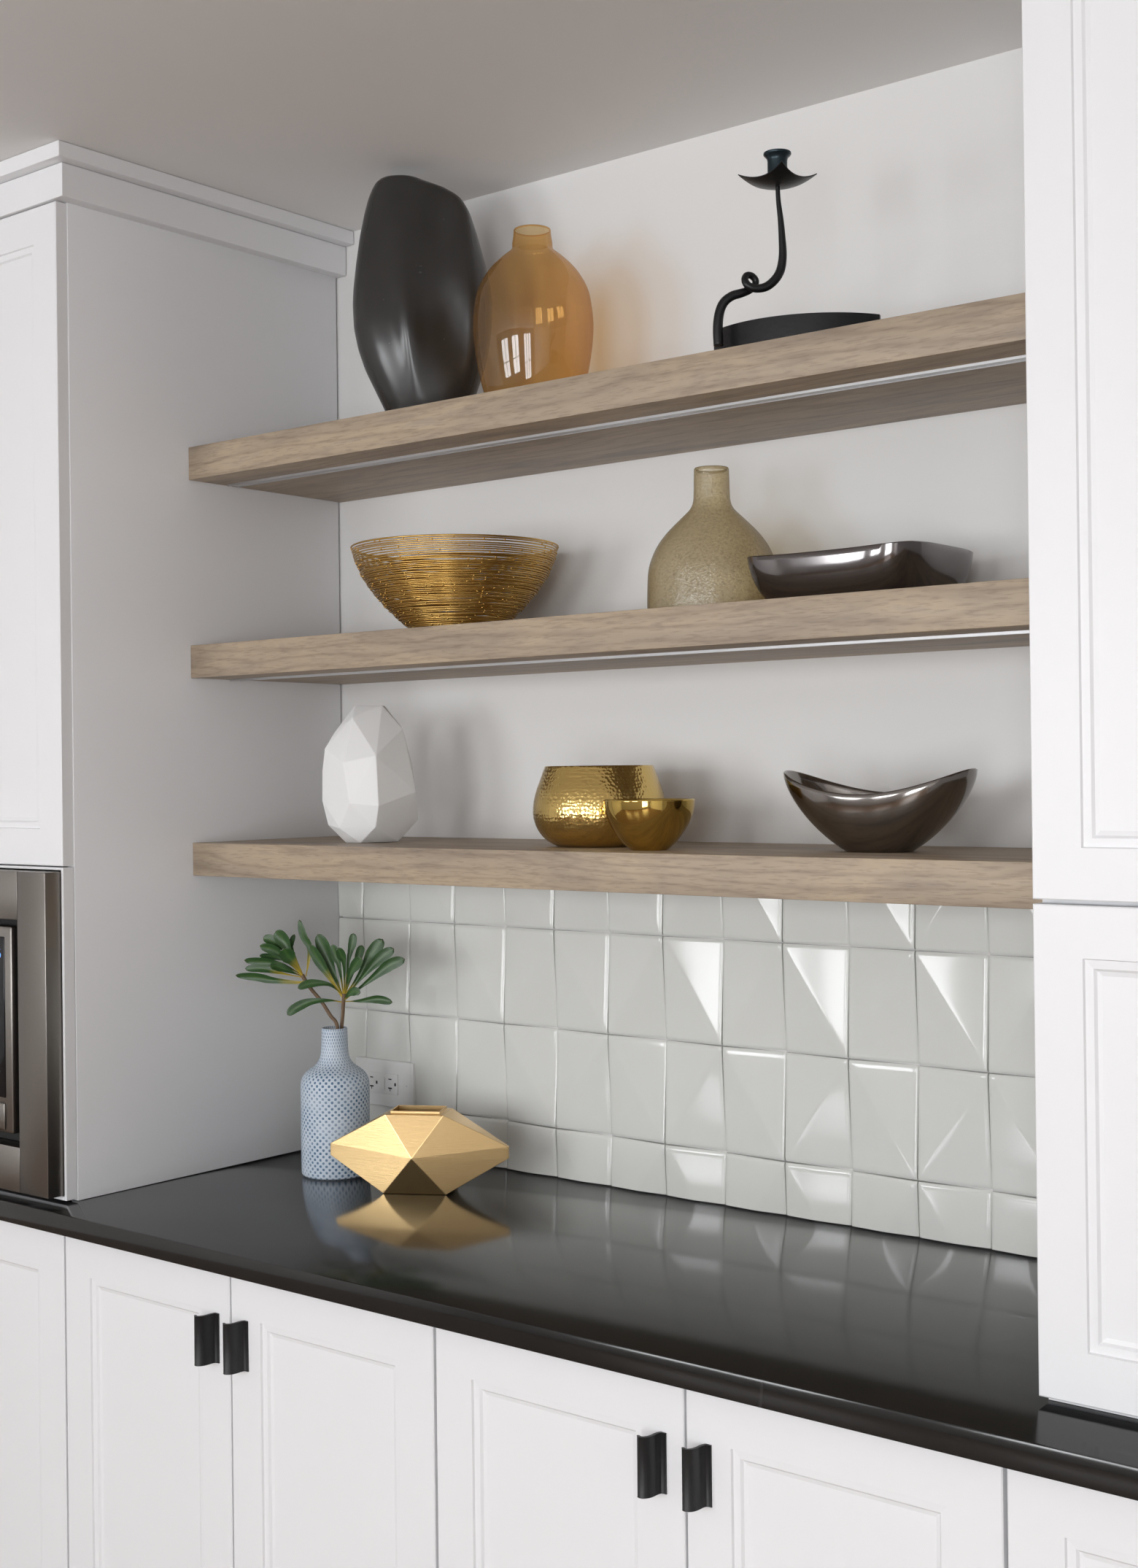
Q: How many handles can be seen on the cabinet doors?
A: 4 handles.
